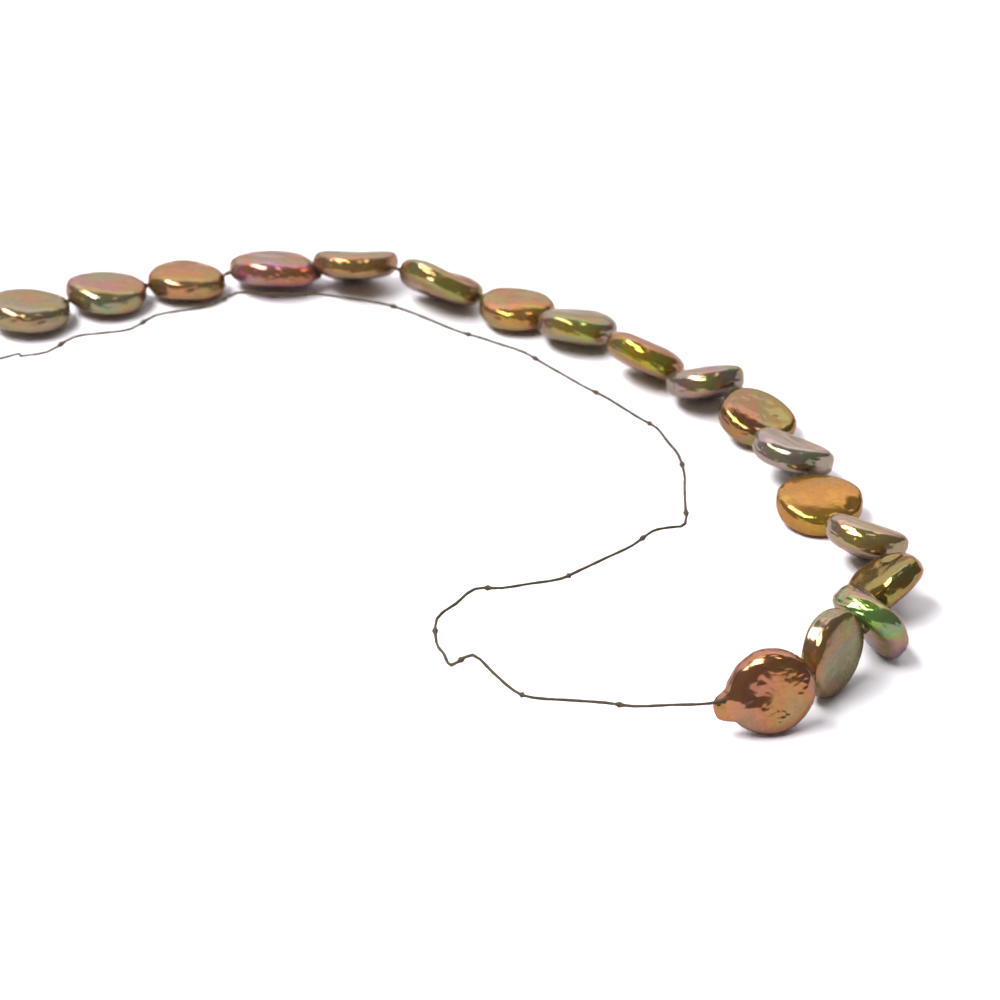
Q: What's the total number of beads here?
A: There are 18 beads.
